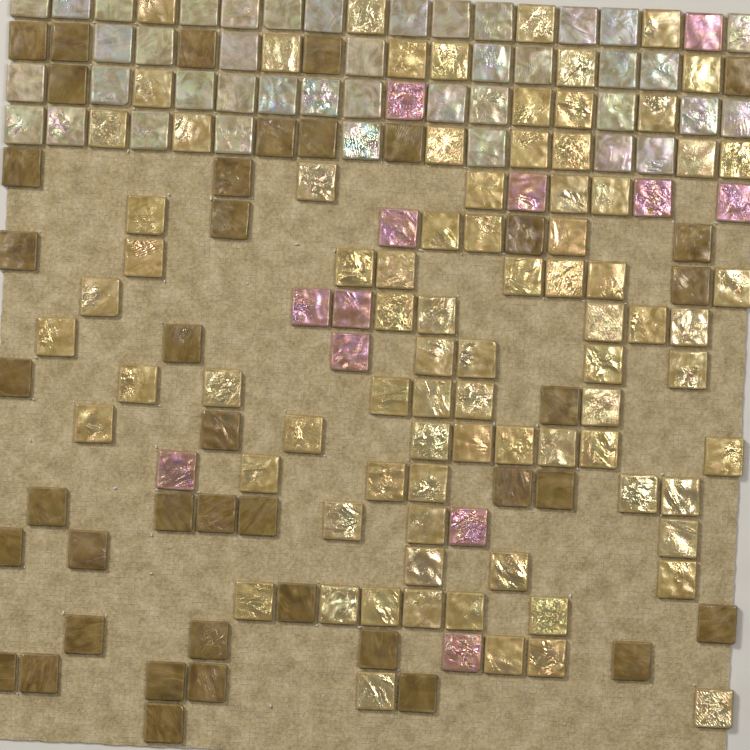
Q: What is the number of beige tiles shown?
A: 41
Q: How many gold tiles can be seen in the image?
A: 81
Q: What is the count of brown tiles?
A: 40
